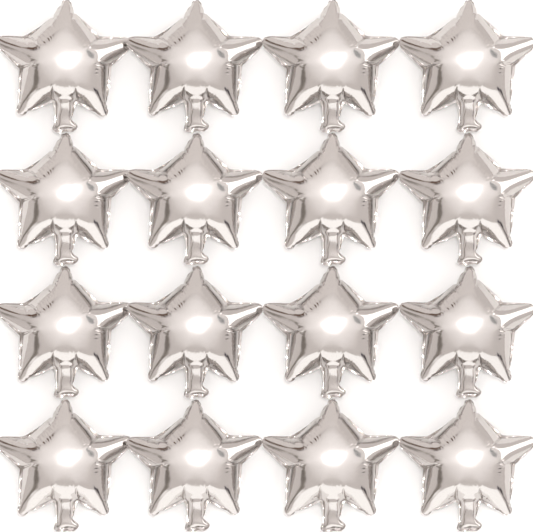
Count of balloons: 16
